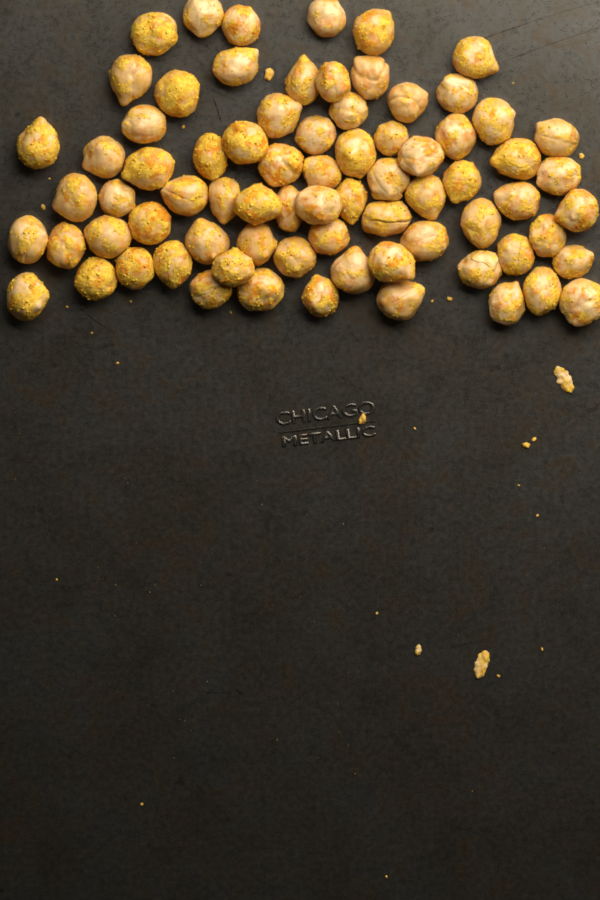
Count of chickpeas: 75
